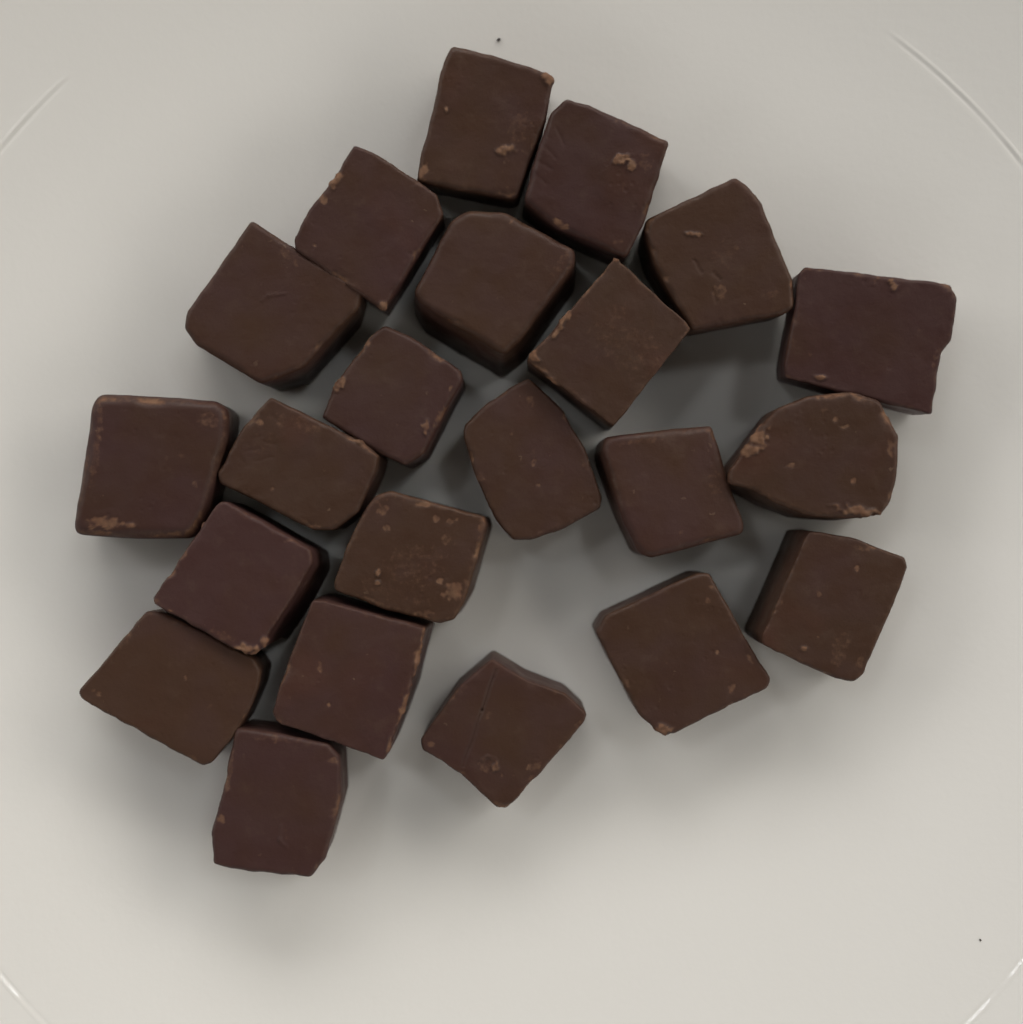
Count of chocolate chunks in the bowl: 22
